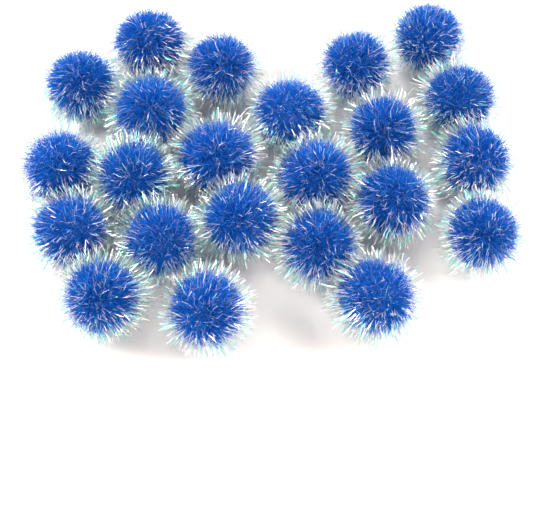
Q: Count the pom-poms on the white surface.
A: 23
